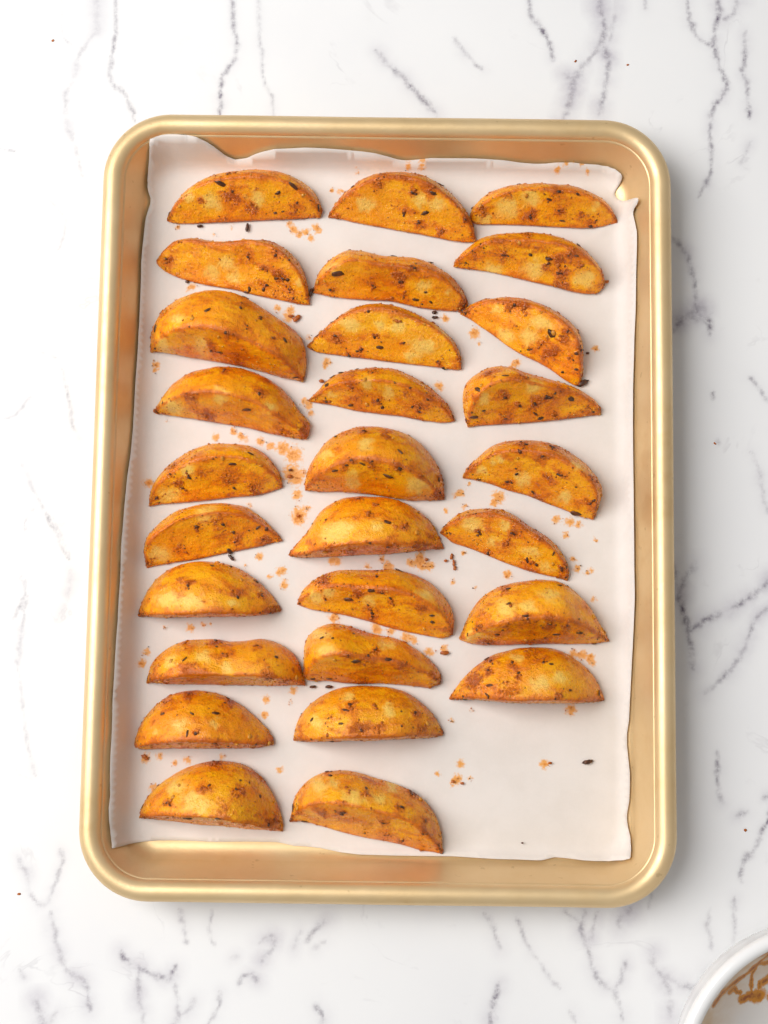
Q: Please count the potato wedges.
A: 28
